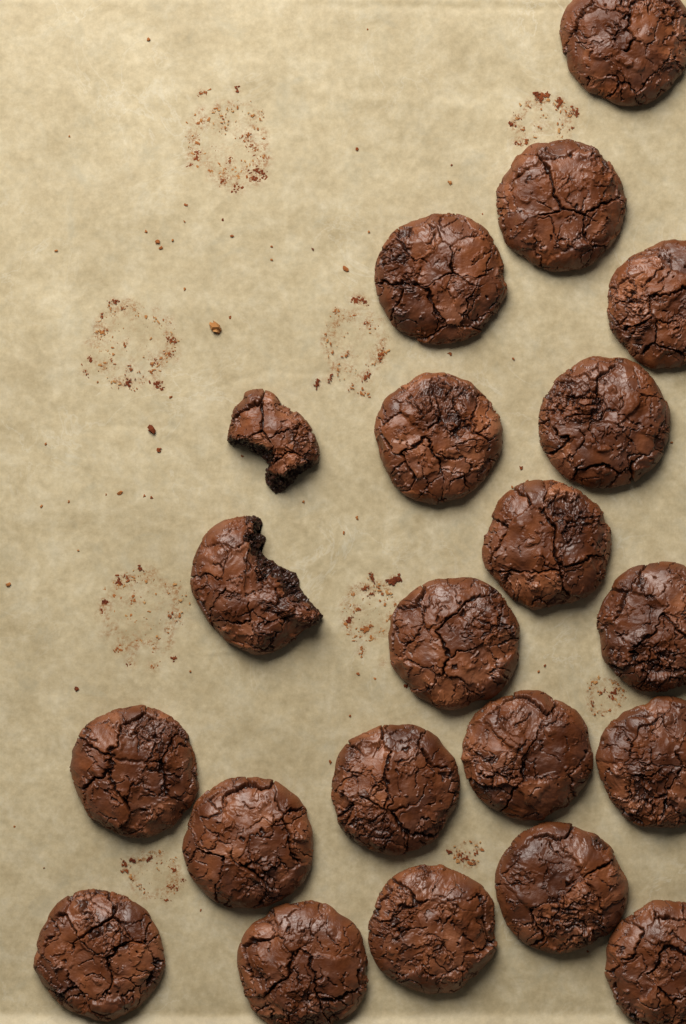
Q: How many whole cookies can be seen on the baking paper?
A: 19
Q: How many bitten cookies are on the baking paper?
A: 2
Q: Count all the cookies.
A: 21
